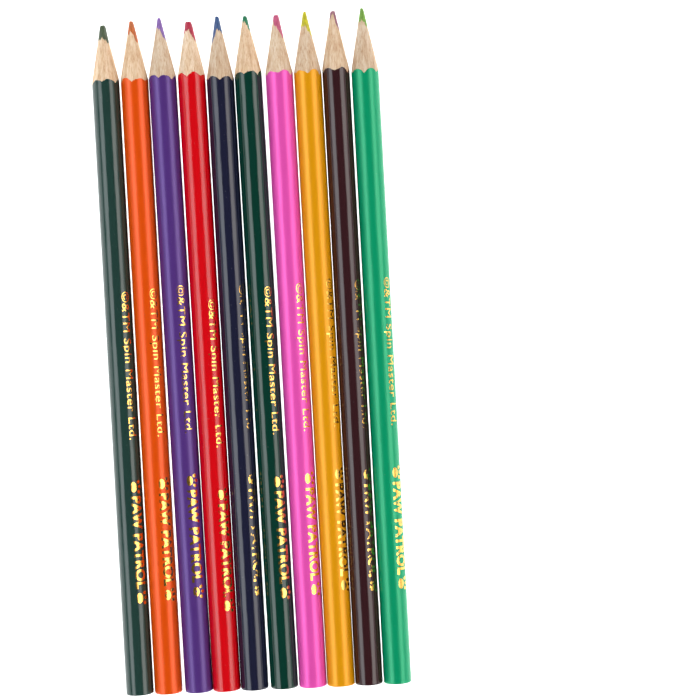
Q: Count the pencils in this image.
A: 10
